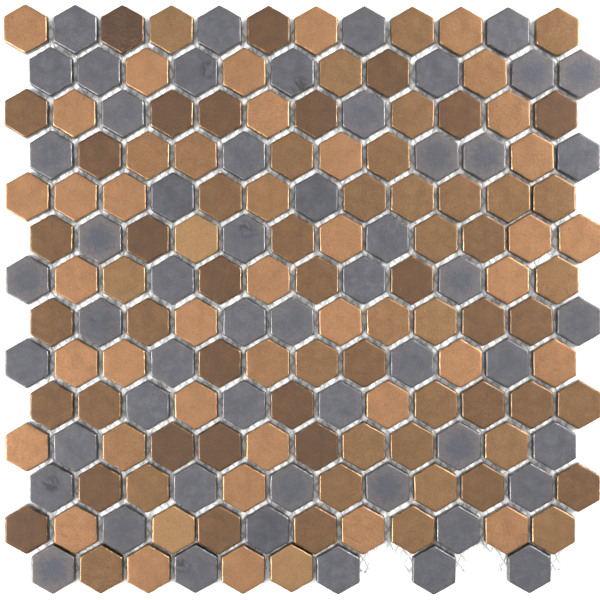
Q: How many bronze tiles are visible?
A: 111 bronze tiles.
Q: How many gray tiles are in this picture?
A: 54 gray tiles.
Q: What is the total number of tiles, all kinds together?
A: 165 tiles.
